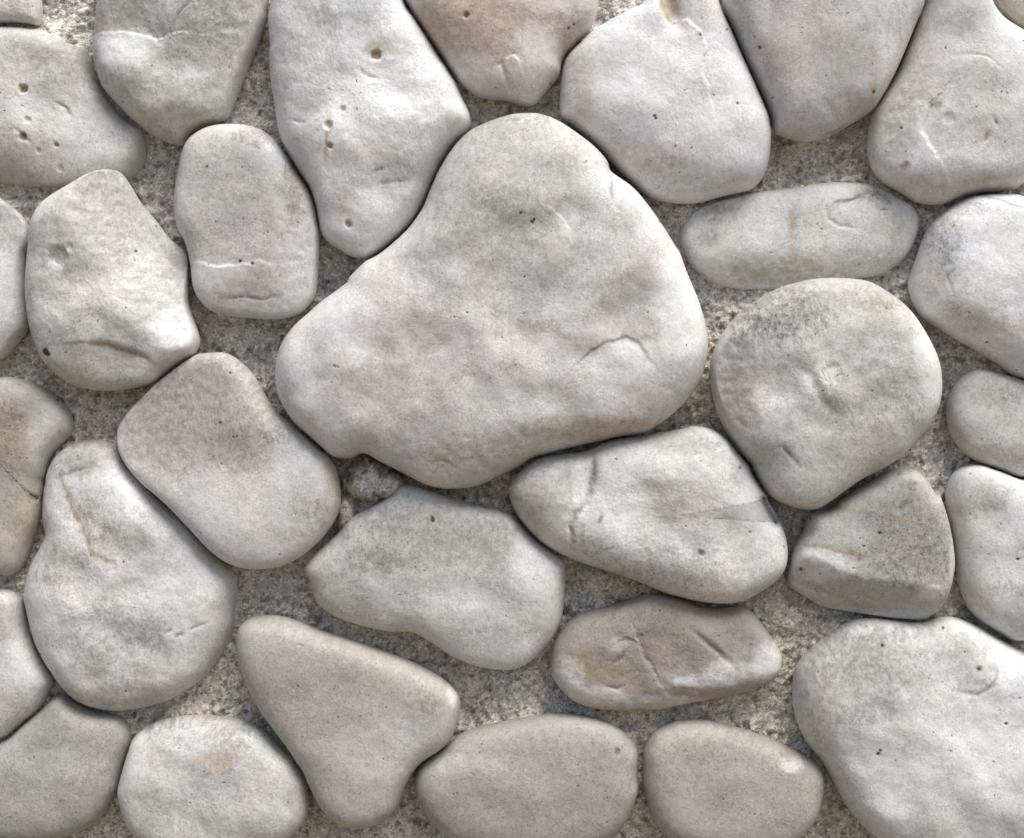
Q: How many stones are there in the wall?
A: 32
